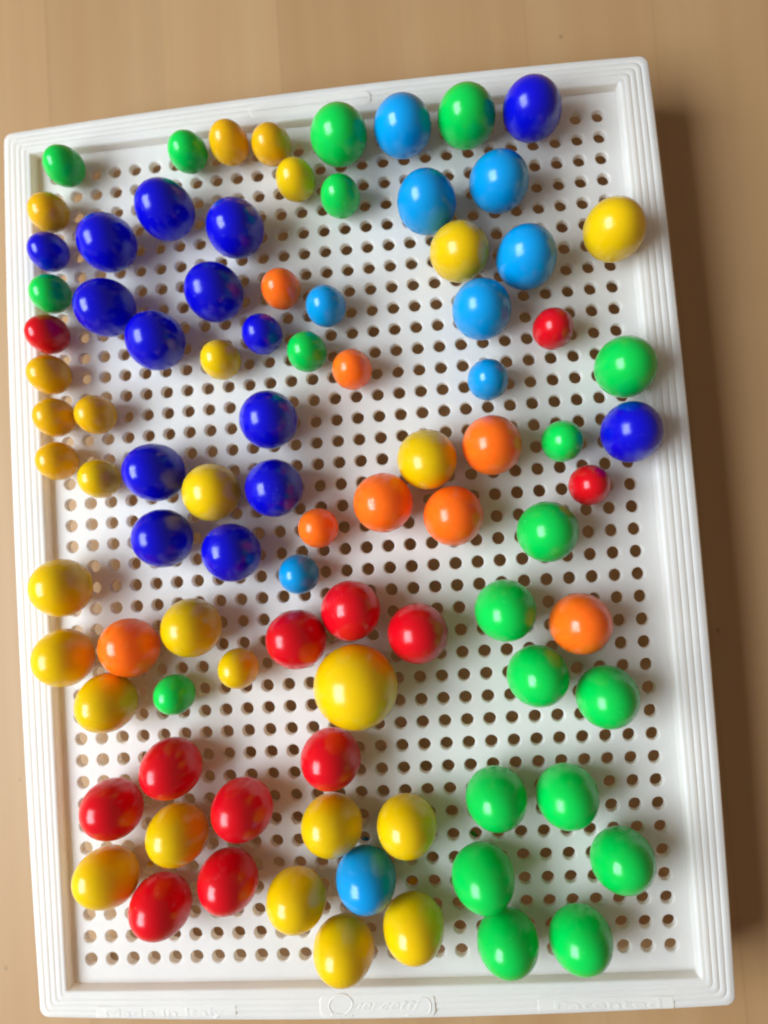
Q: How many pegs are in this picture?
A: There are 91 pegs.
